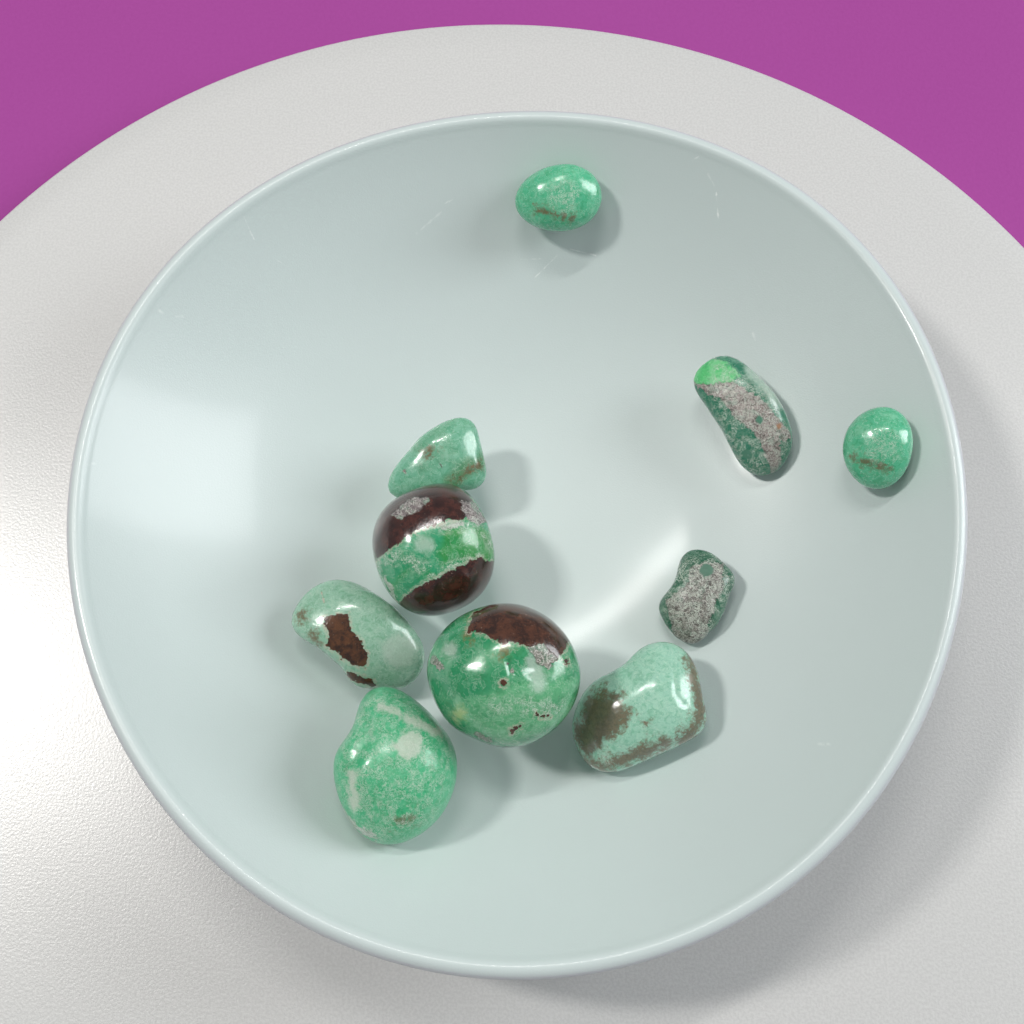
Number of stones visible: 10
